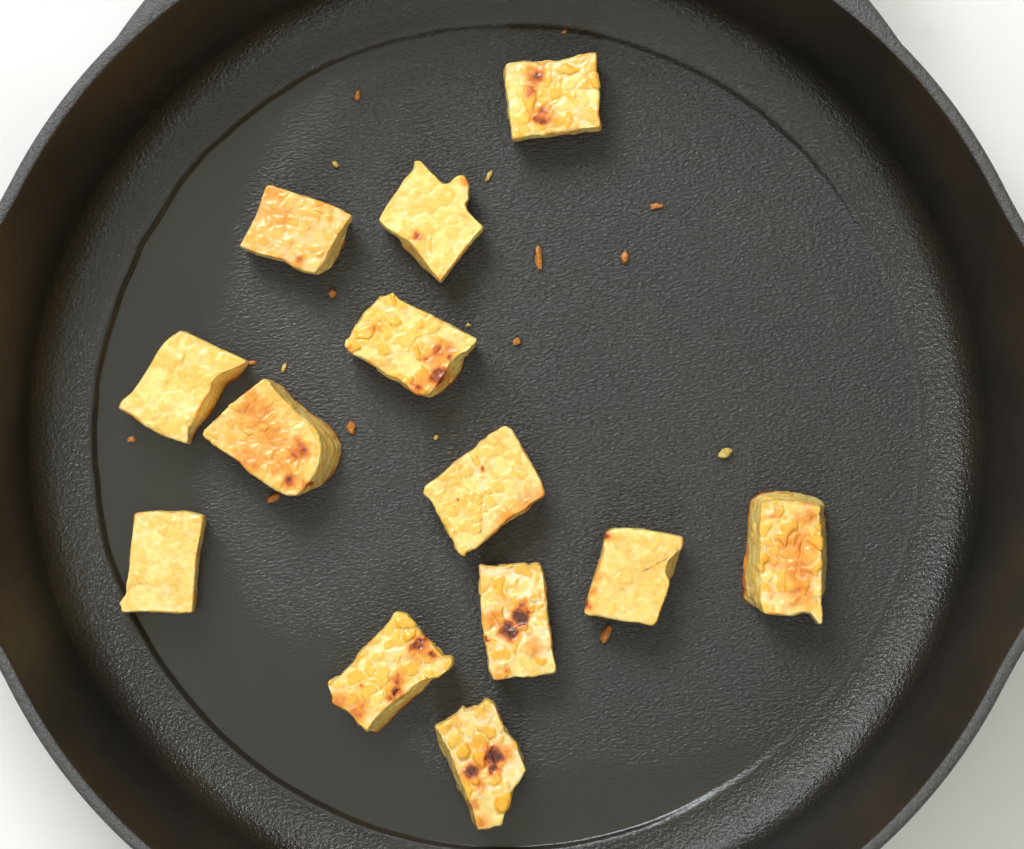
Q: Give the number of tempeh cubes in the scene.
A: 13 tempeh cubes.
